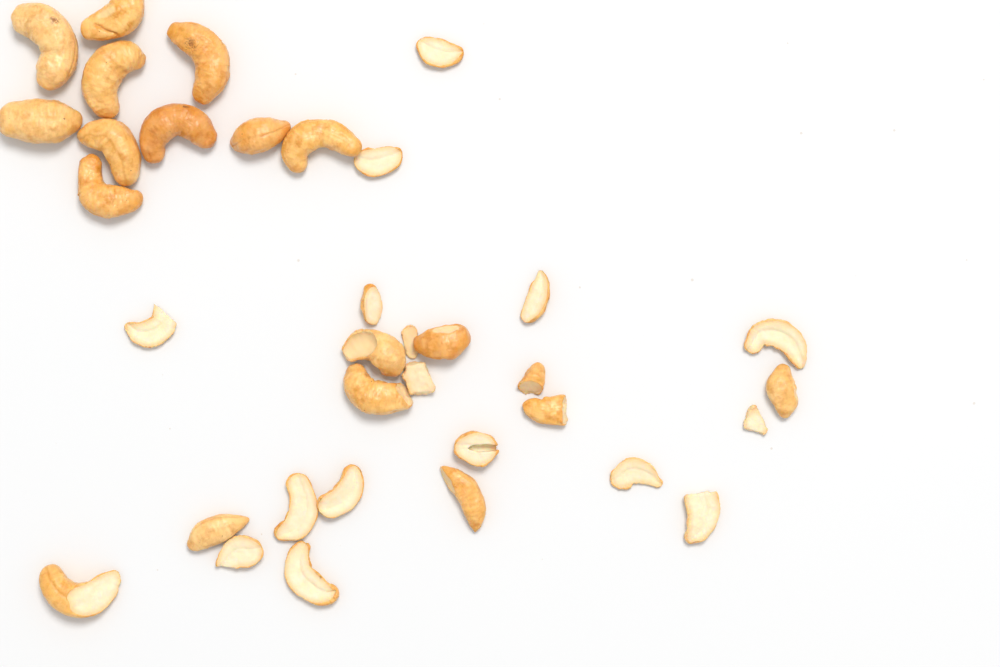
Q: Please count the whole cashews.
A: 10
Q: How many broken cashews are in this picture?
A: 25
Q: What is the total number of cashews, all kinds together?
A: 35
